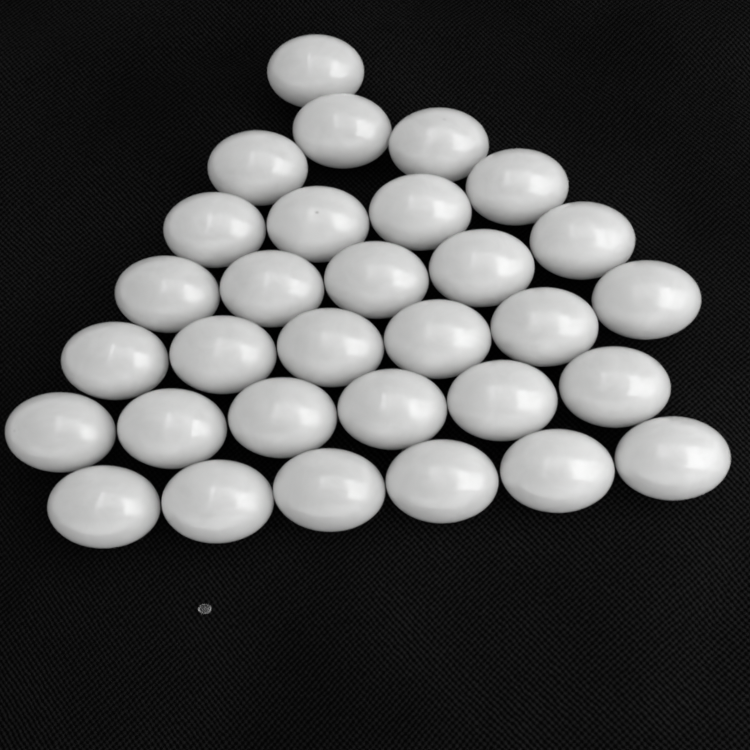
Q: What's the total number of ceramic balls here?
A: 31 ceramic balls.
